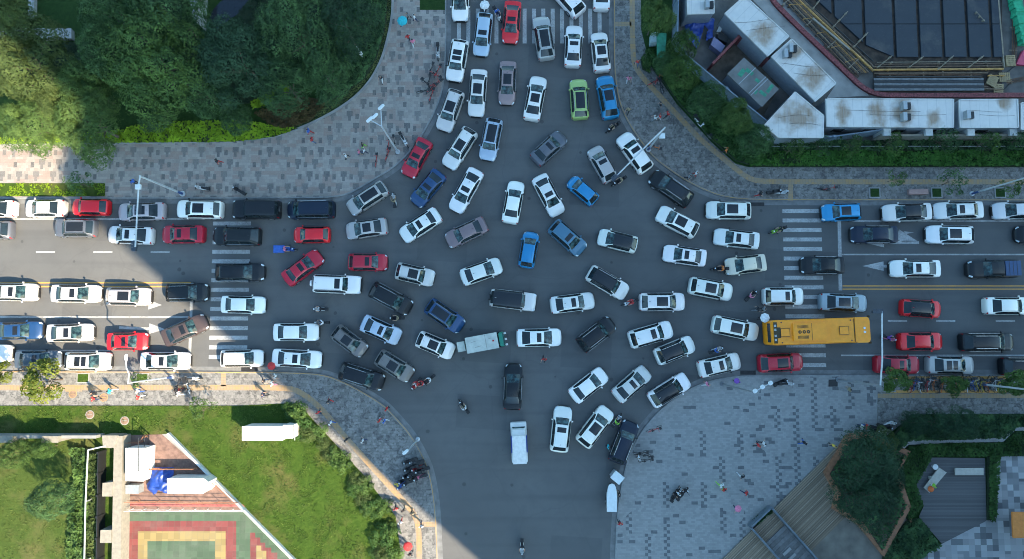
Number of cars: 119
